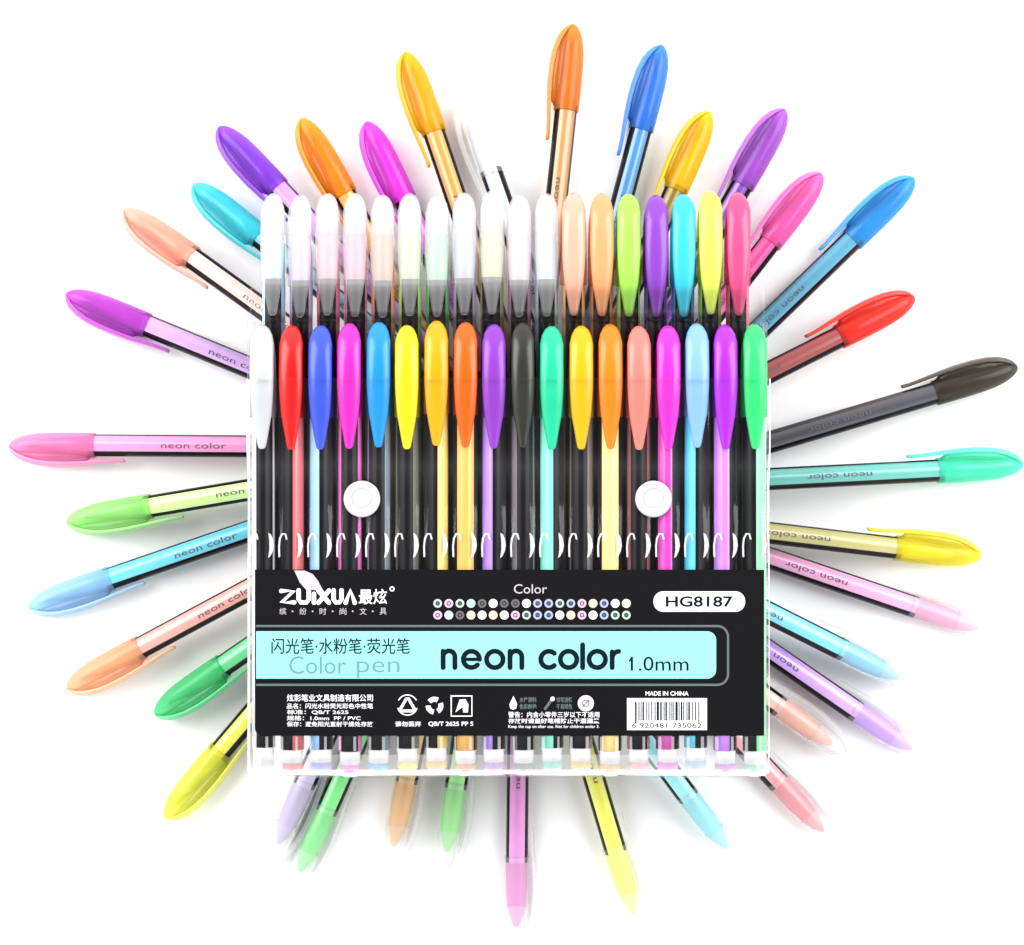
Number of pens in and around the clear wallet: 72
